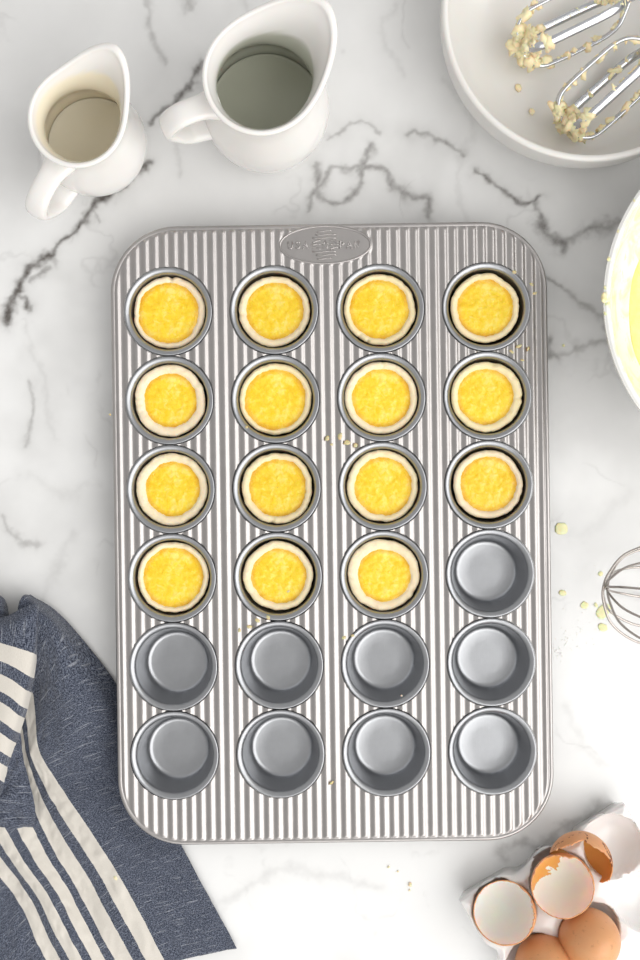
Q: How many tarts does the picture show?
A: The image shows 15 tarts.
